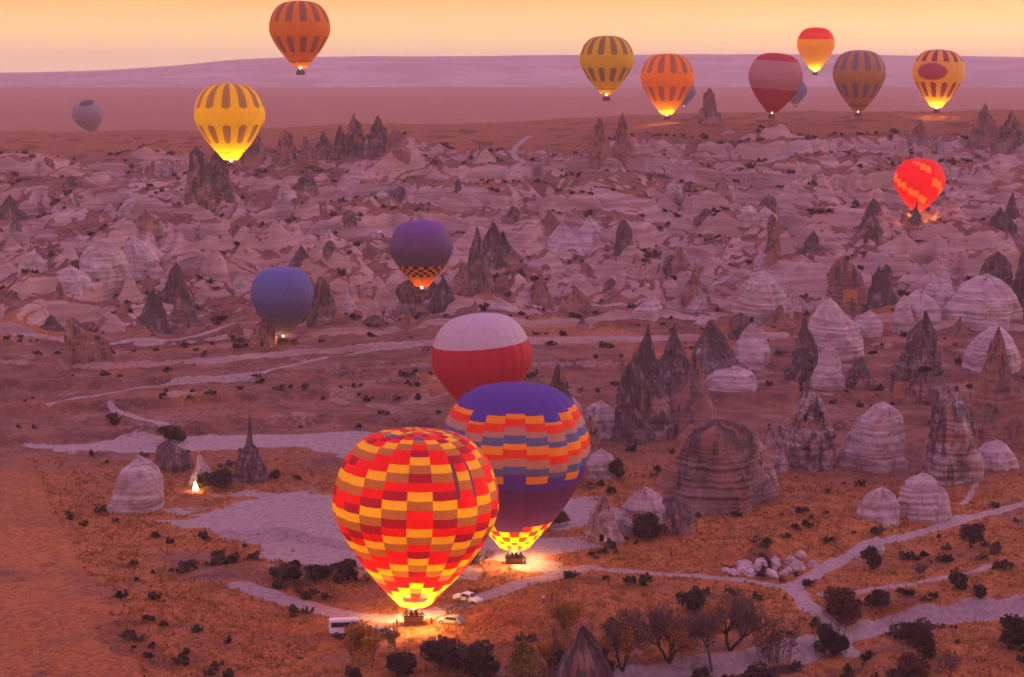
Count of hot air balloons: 17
